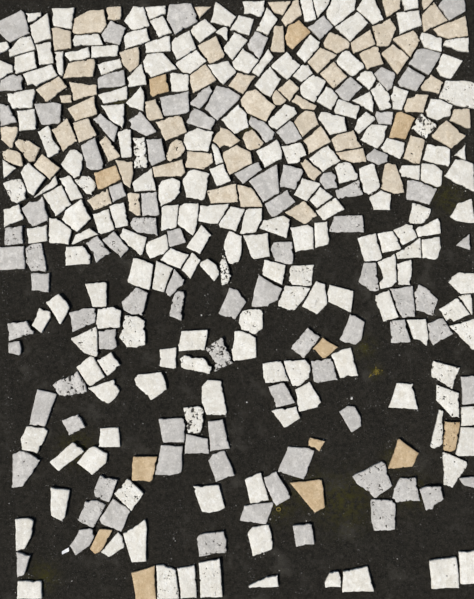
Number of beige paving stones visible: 64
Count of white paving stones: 199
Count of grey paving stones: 92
